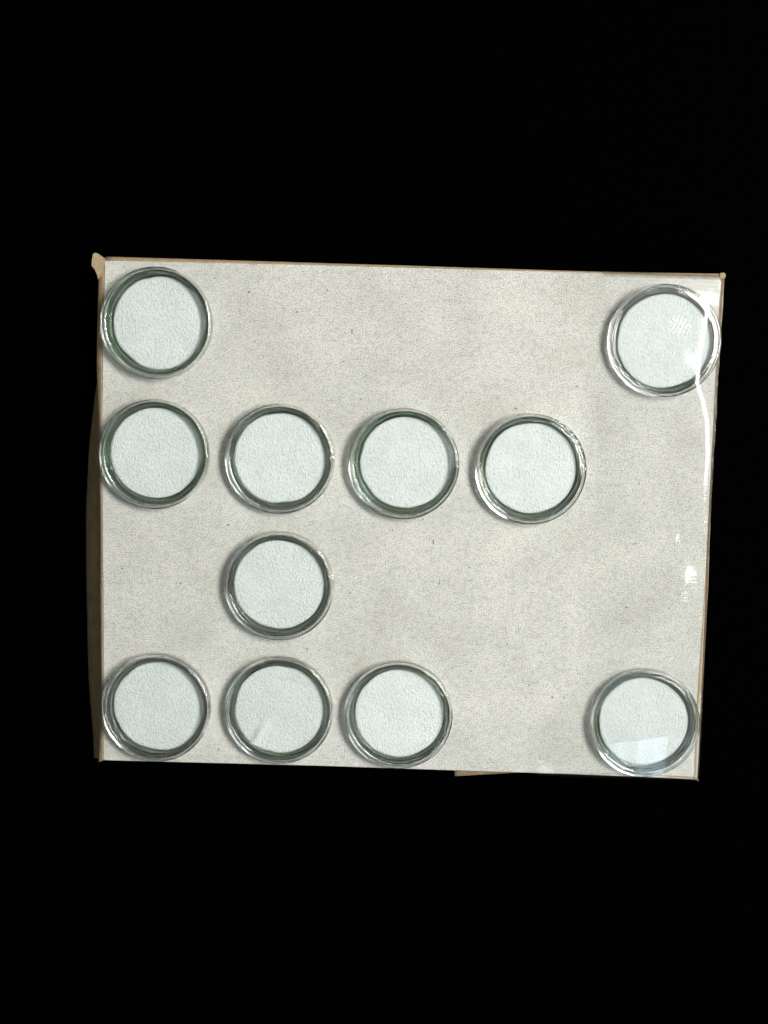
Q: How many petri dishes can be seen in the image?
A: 11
